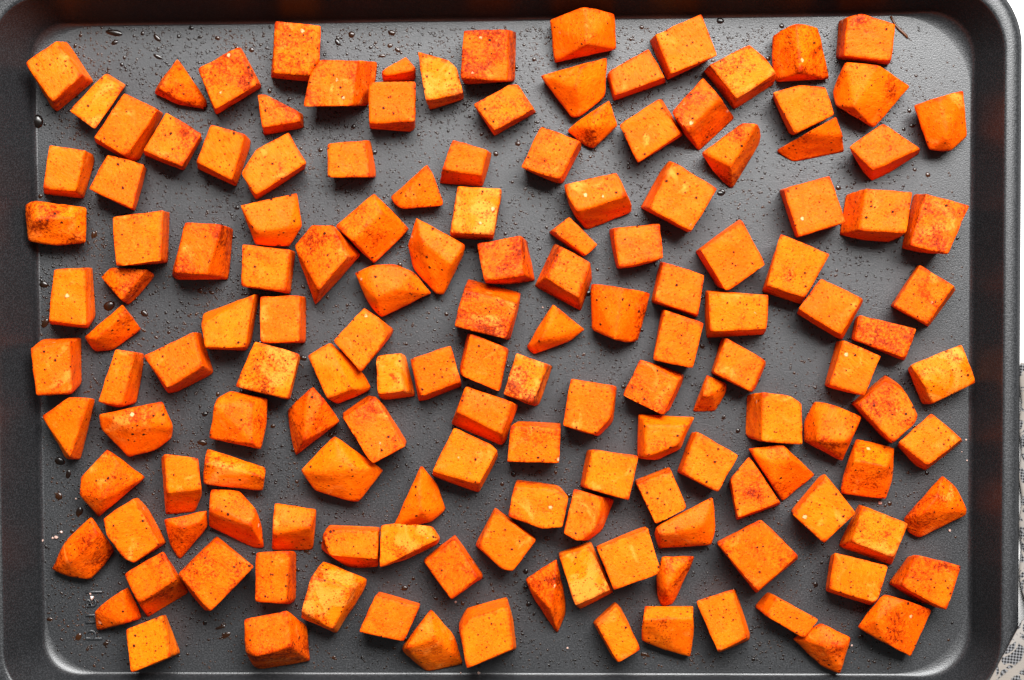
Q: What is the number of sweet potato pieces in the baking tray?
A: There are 151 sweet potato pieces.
